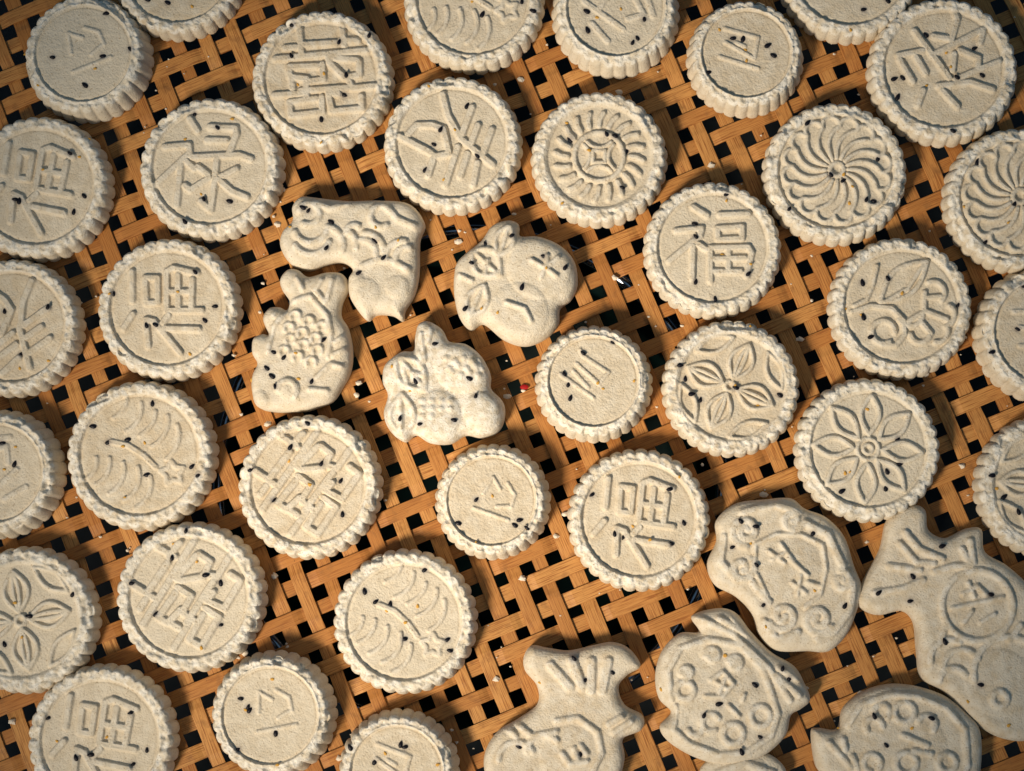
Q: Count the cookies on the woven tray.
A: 44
